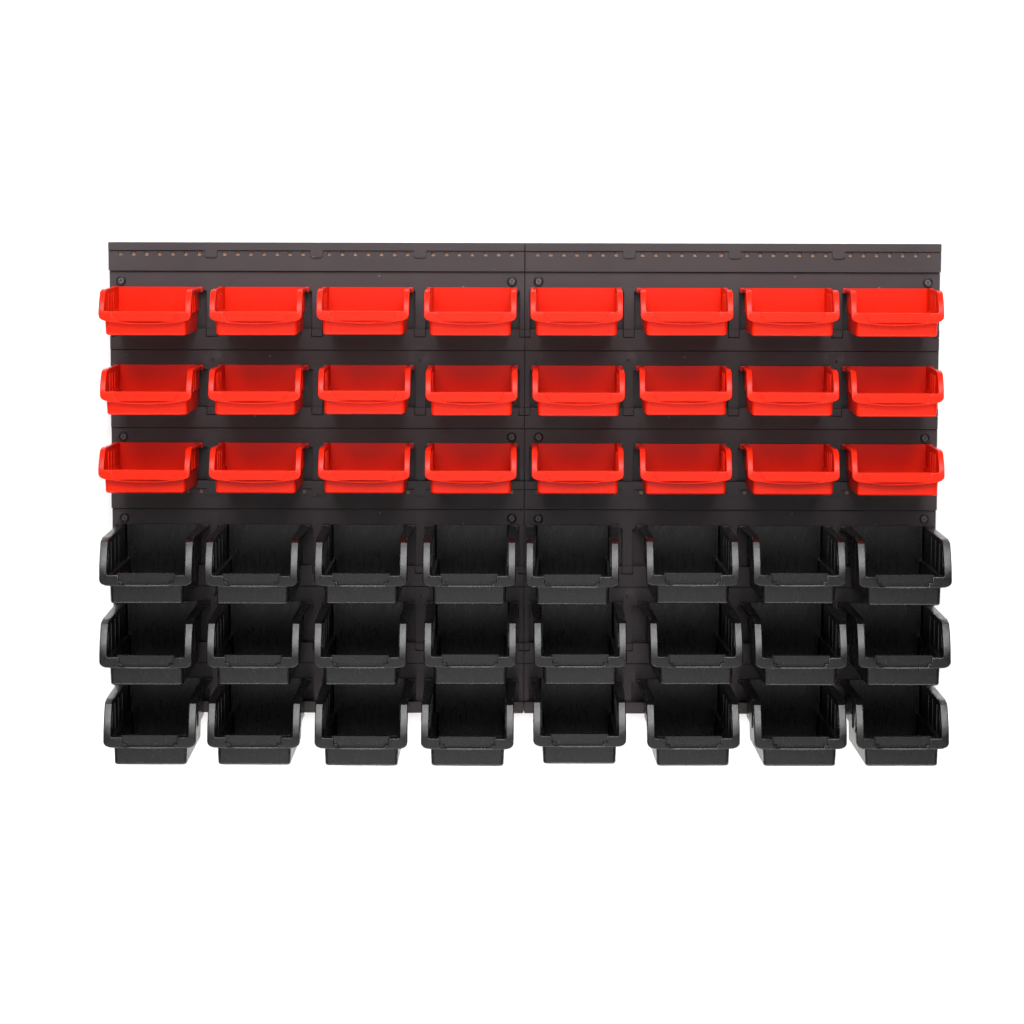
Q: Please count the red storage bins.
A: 24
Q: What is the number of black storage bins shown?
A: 24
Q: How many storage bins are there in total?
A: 48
